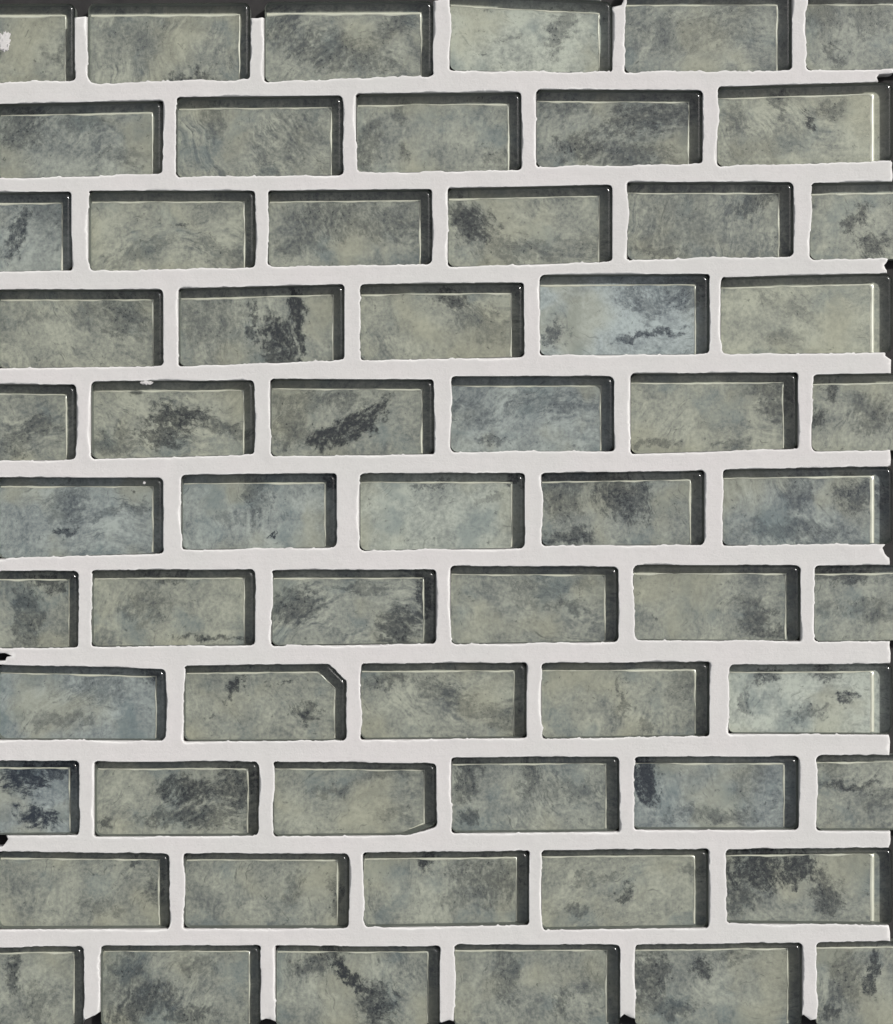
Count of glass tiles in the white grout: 61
